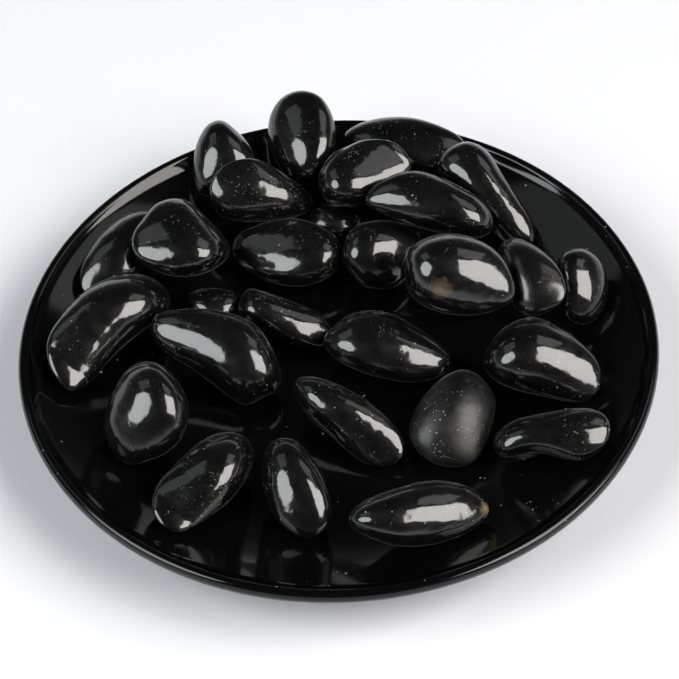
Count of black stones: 28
